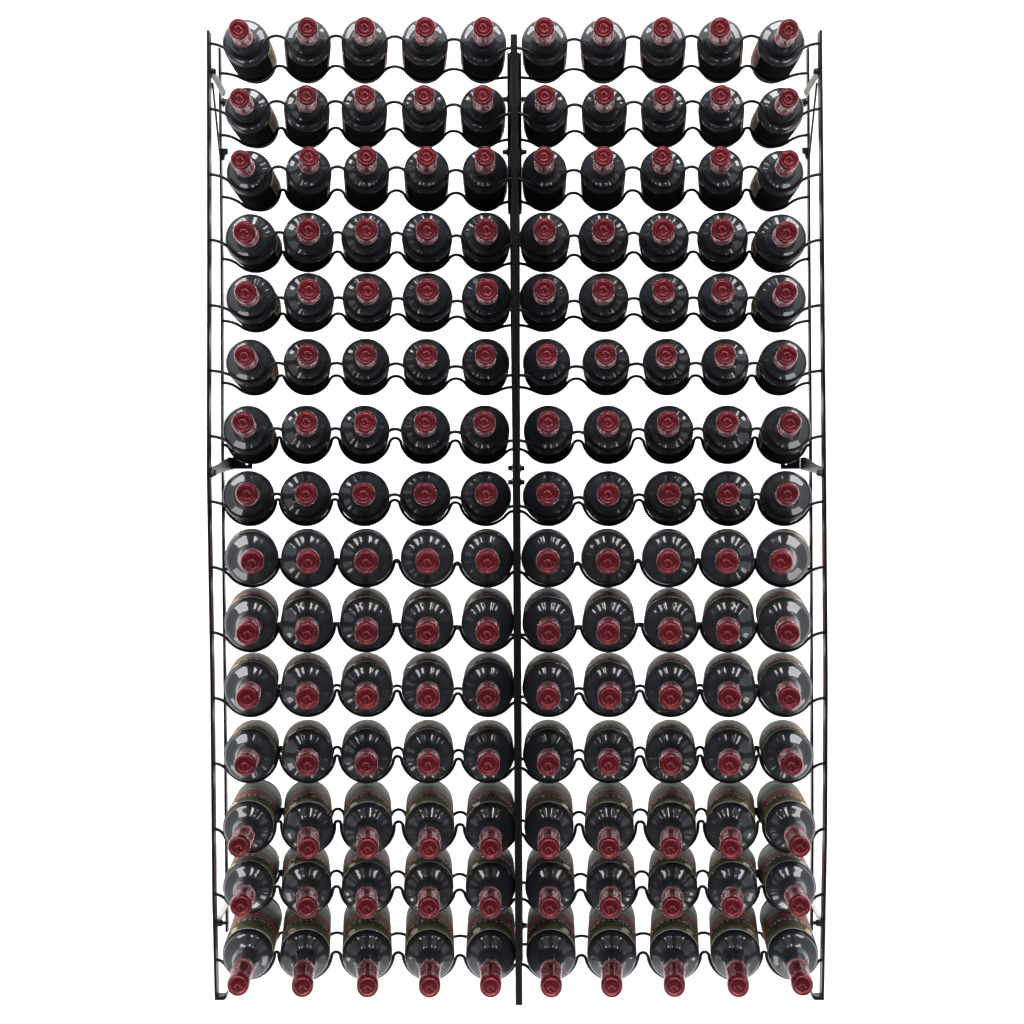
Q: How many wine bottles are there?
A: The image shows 150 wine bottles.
